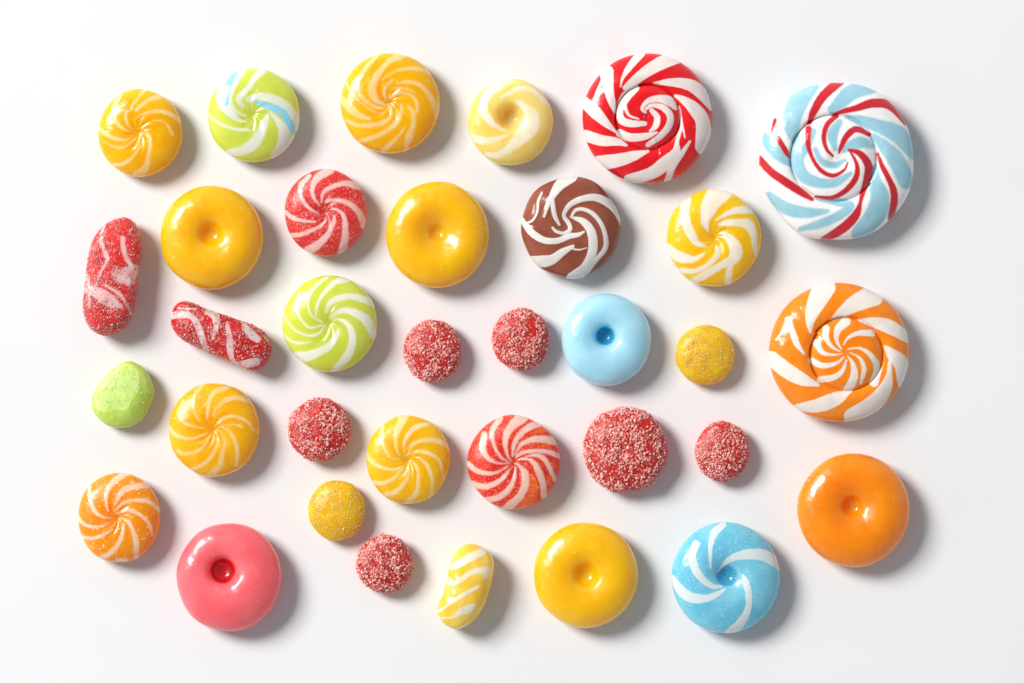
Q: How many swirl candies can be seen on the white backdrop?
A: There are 16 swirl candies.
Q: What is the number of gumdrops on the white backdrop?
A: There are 9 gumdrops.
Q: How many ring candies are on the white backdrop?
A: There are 6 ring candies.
